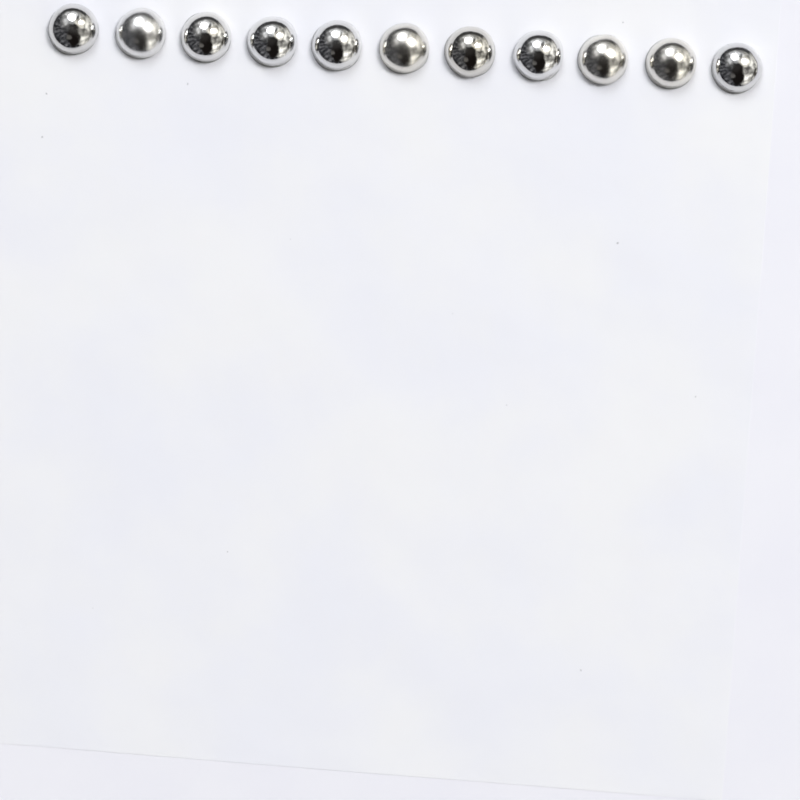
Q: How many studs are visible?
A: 11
